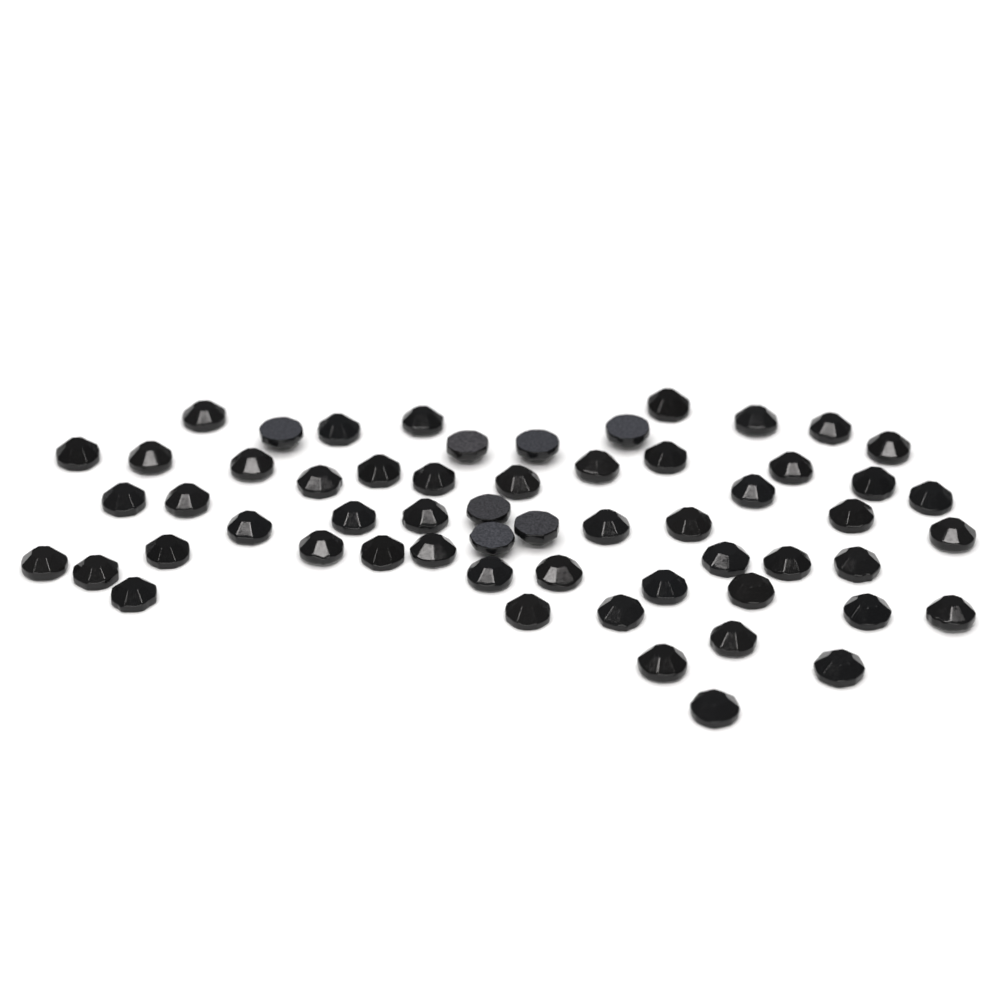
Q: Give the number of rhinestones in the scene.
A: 58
